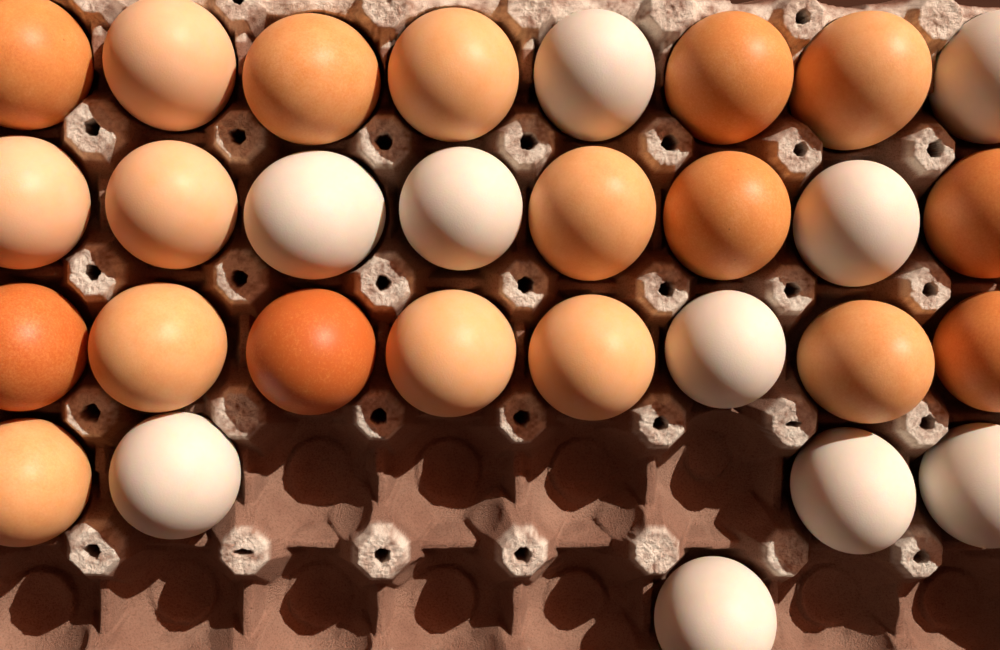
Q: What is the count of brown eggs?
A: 19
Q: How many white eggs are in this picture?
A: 10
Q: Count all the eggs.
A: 29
